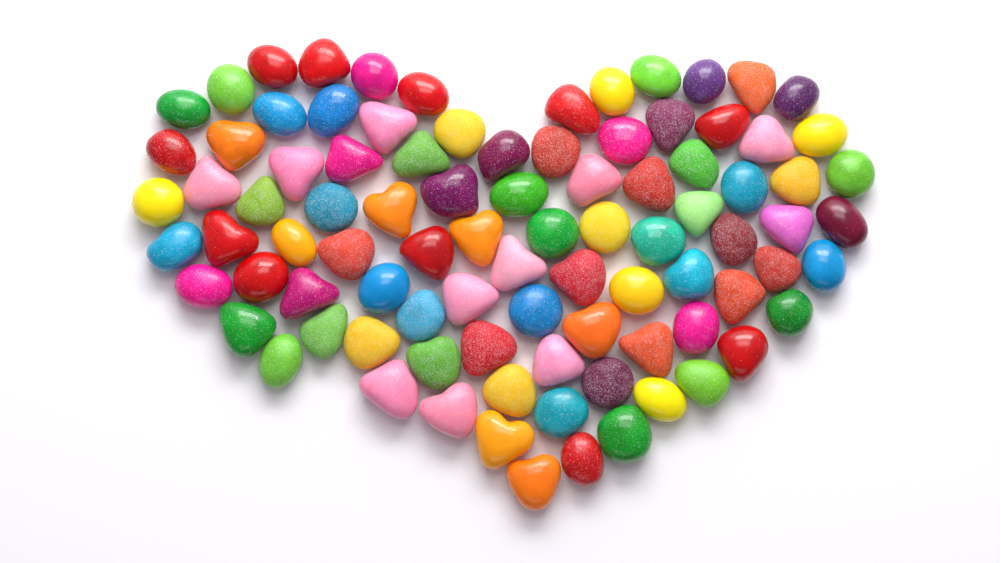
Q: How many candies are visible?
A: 91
